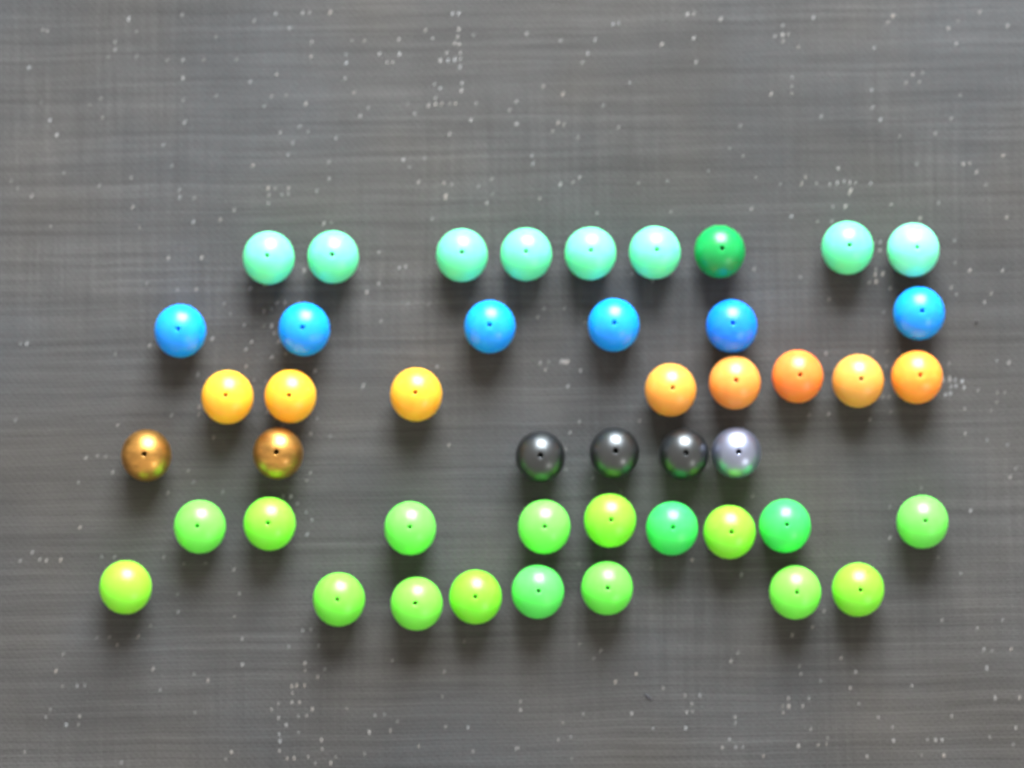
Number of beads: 46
